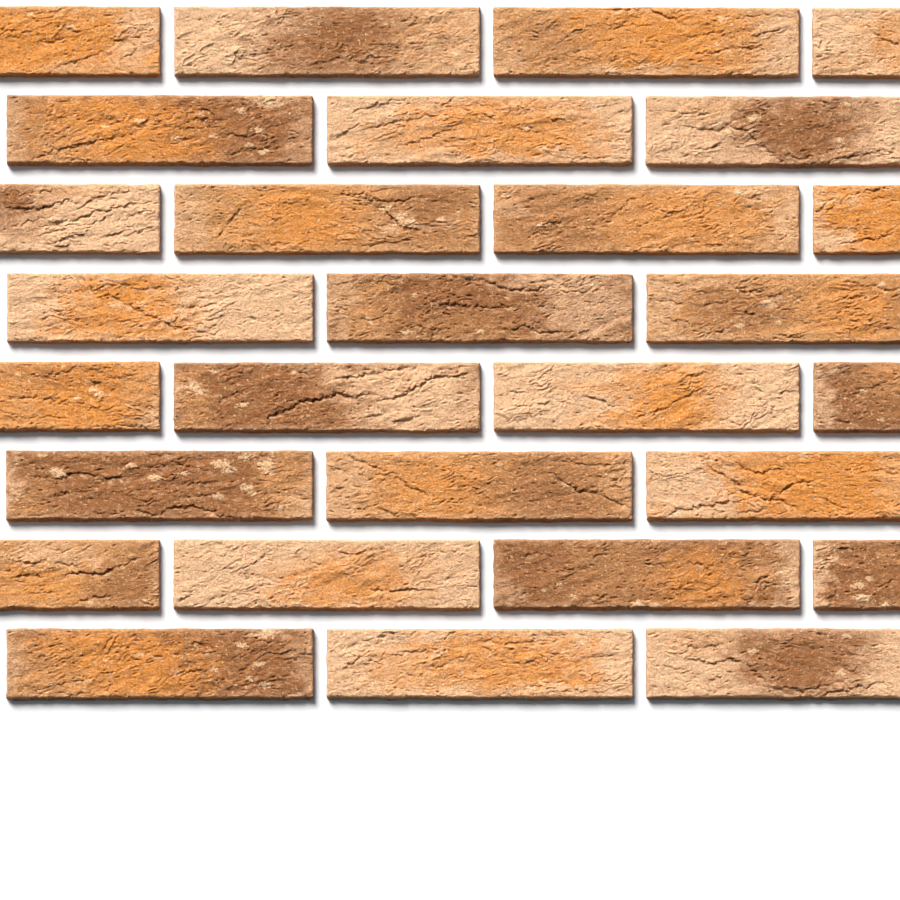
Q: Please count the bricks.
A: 28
